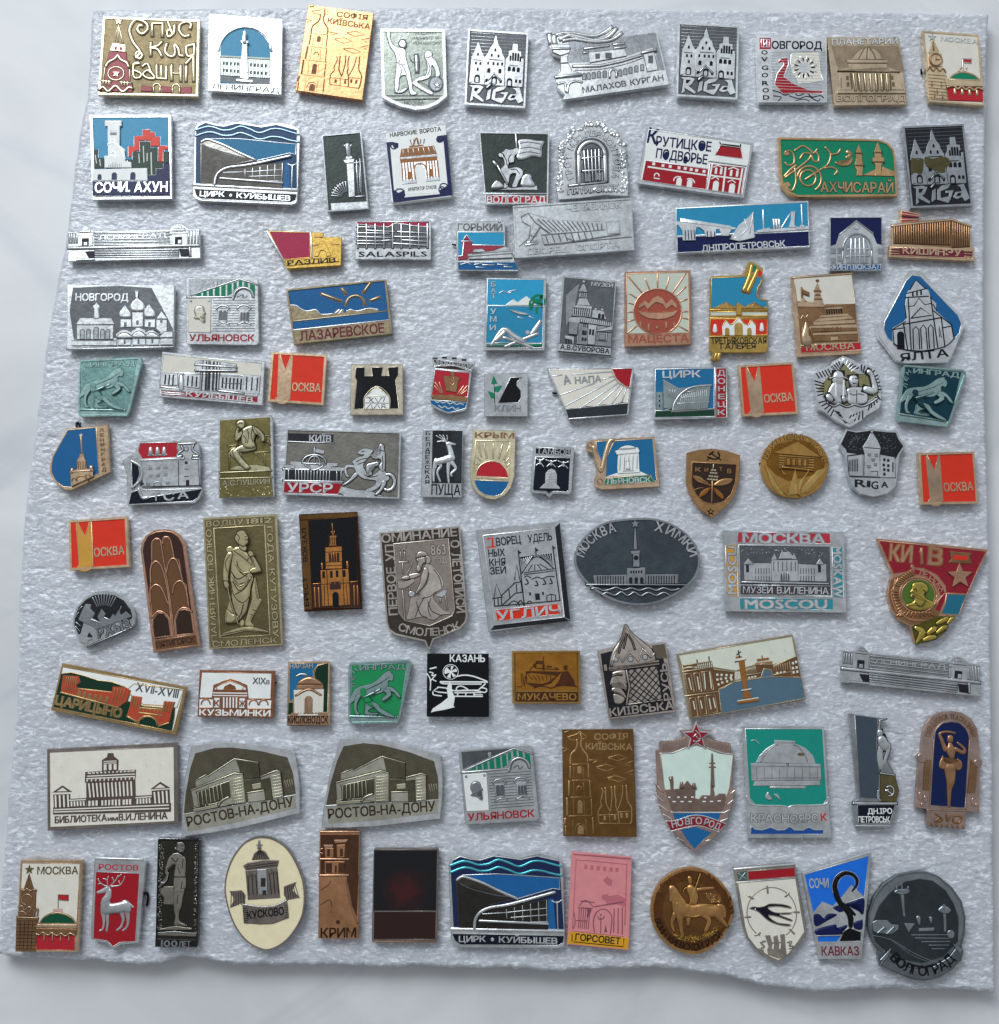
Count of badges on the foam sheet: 99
